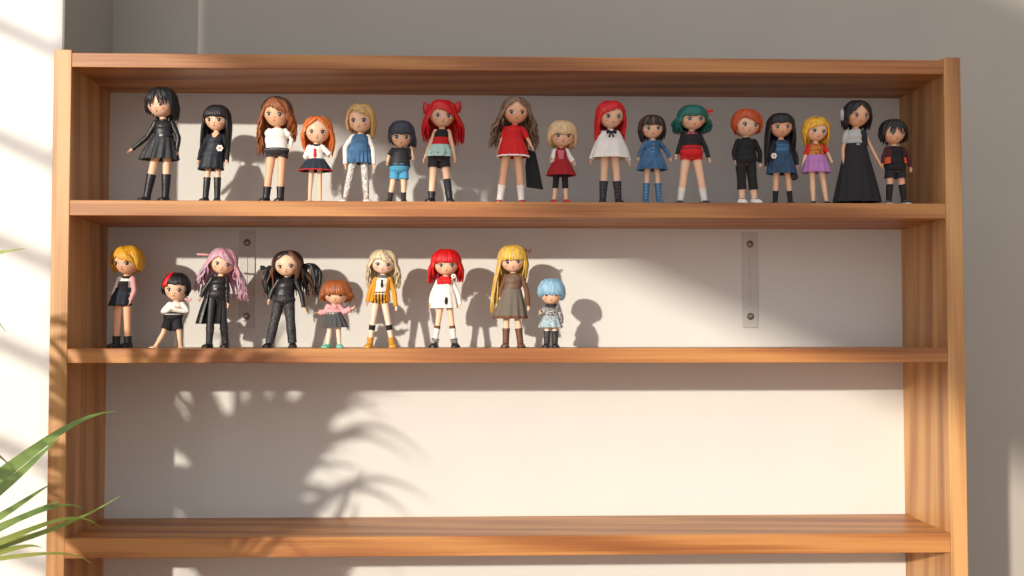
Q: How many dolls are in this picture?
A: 26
